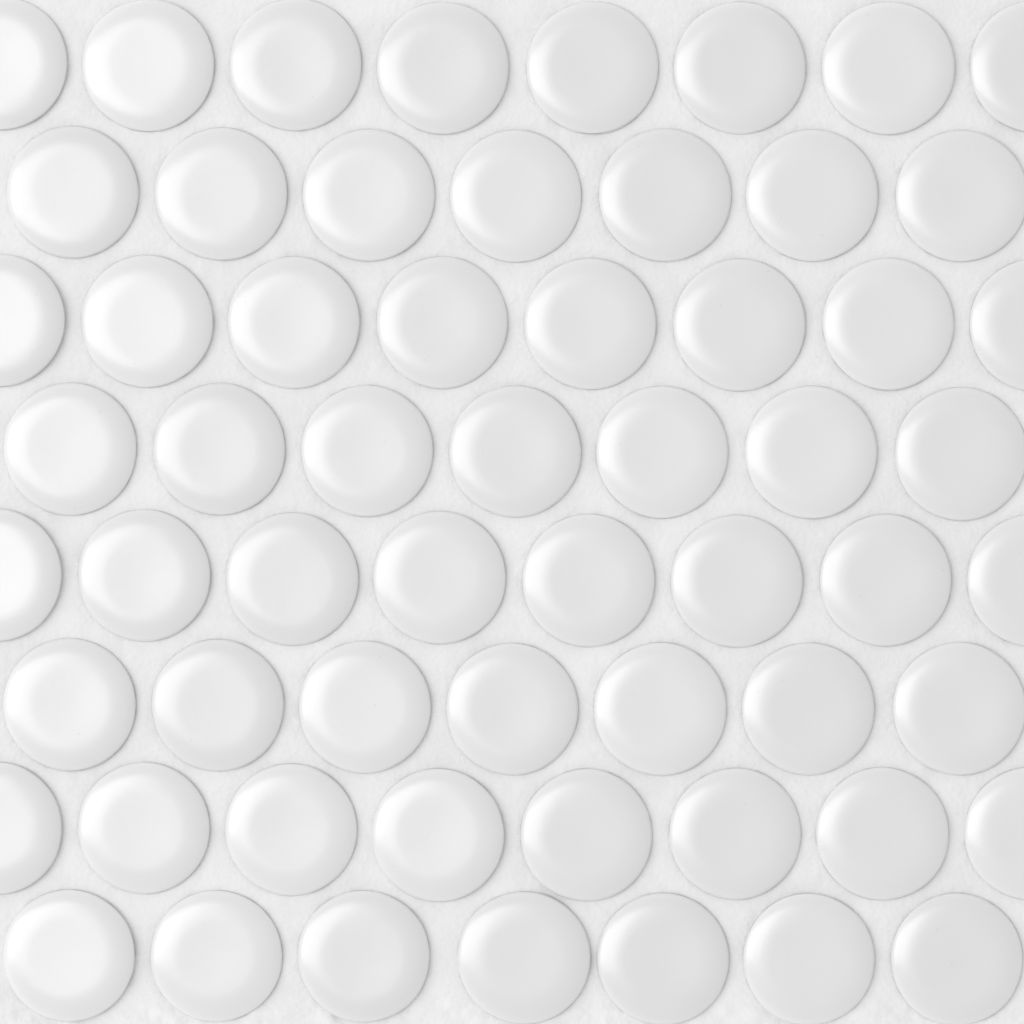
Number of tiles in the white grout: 60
